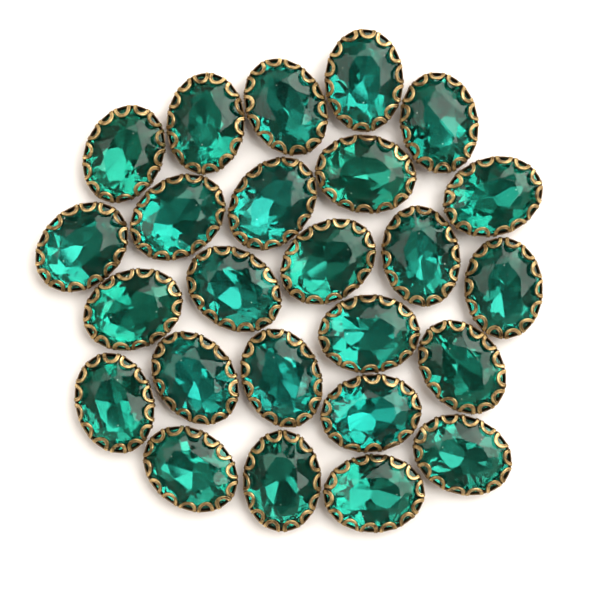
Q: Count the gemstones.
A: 25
